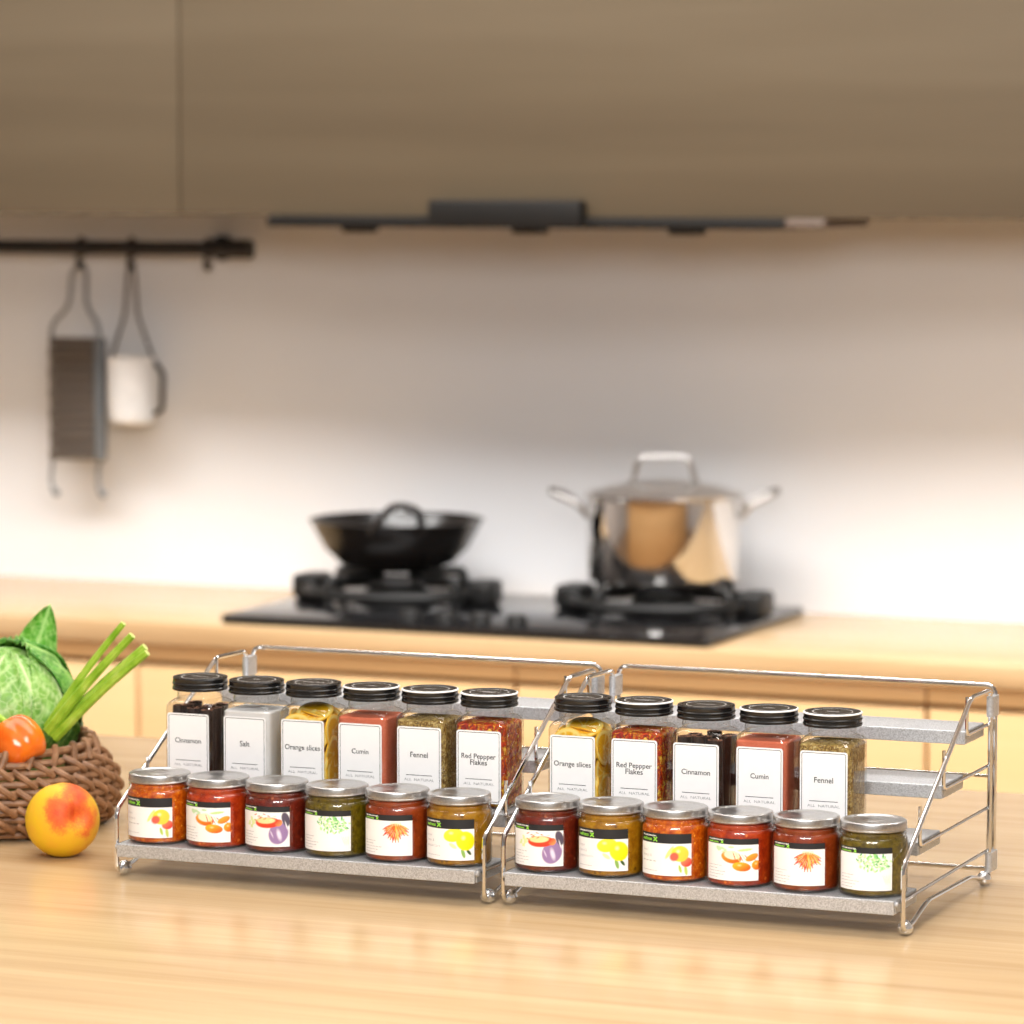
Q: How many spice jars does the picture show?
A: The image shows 11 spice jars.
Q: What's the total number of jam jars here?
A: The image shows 12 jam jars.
